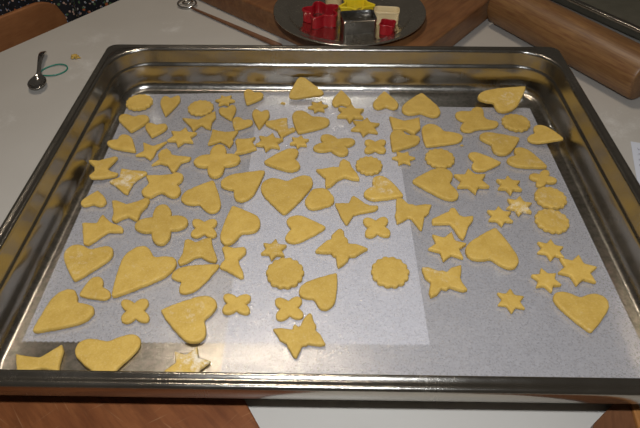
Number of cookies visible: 101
